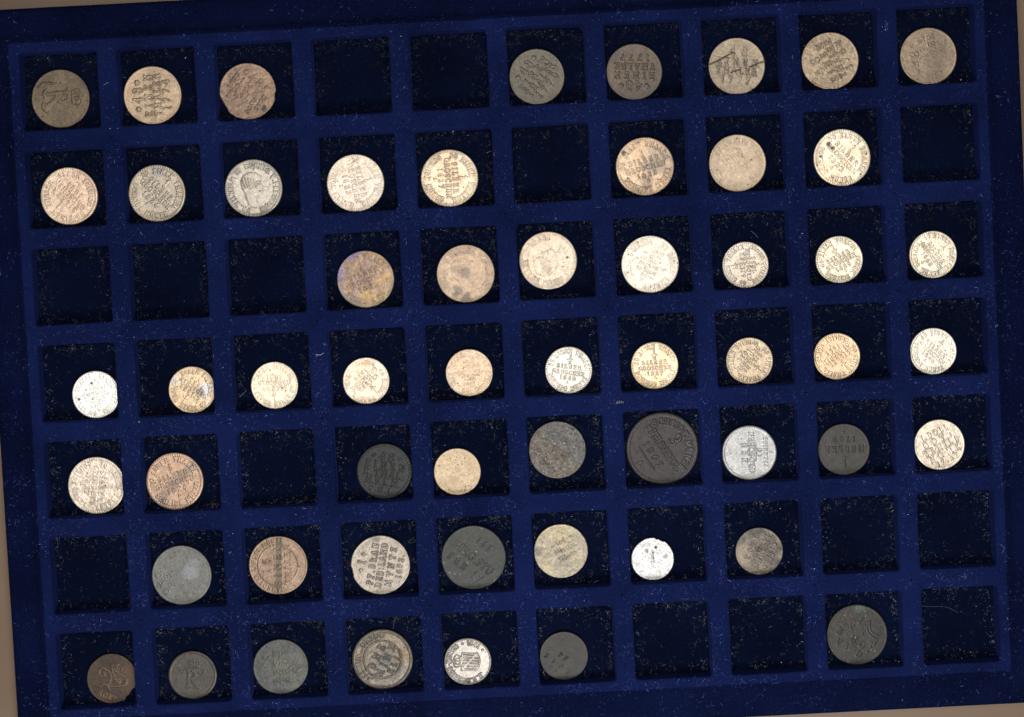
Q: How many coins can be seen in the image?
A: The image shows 56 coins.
